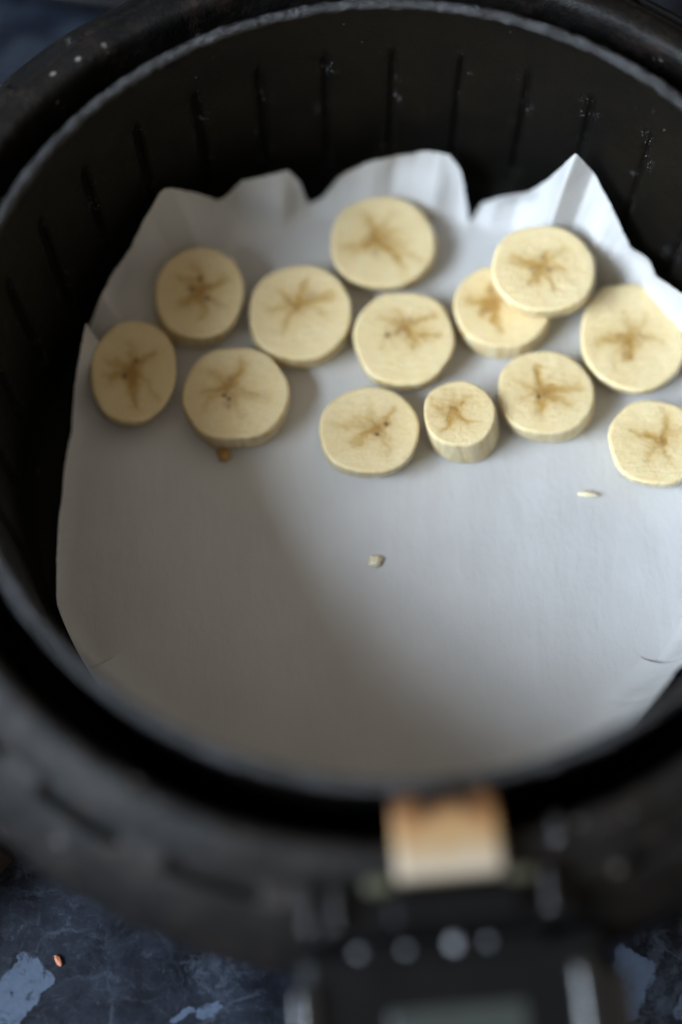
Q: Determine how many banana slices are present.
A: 13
